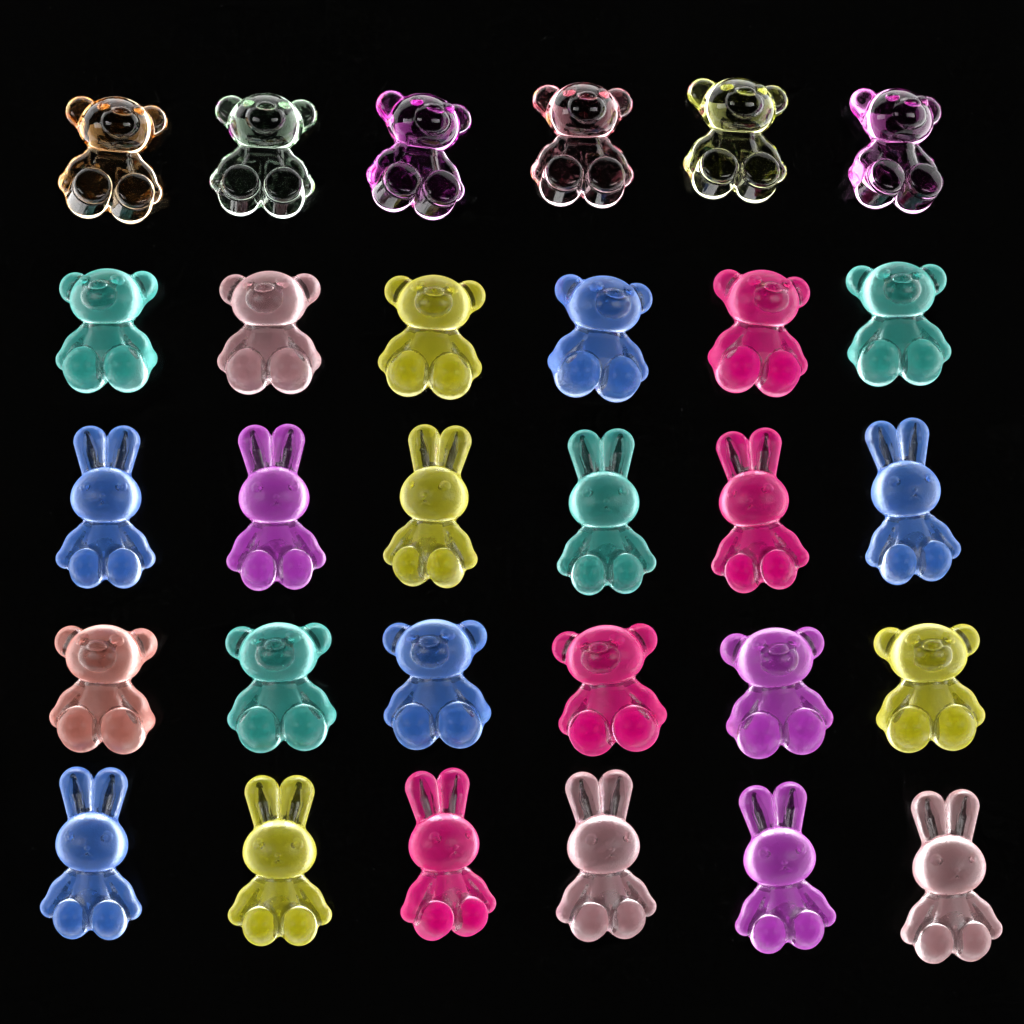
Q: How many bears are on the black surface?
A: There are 18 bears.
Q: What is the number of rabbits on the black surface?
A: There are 12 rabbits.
